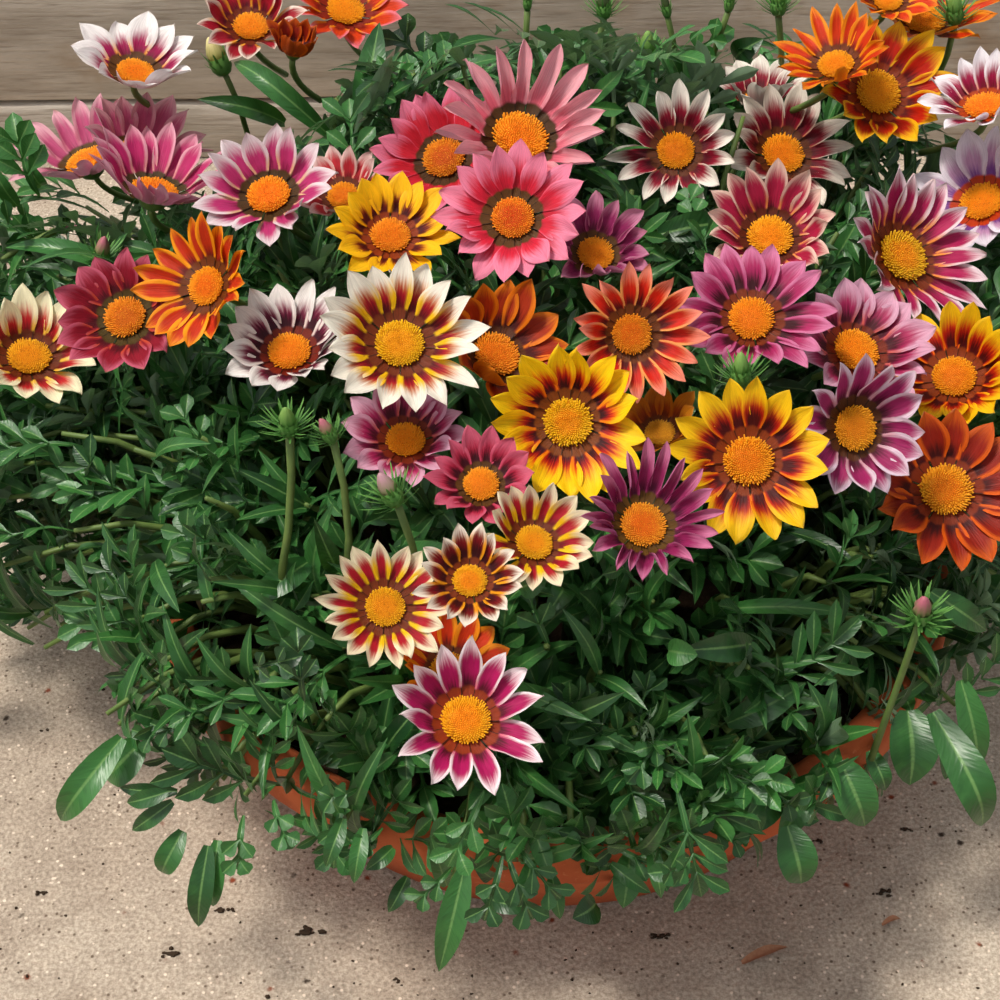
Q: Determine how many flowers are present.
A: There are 48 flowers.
